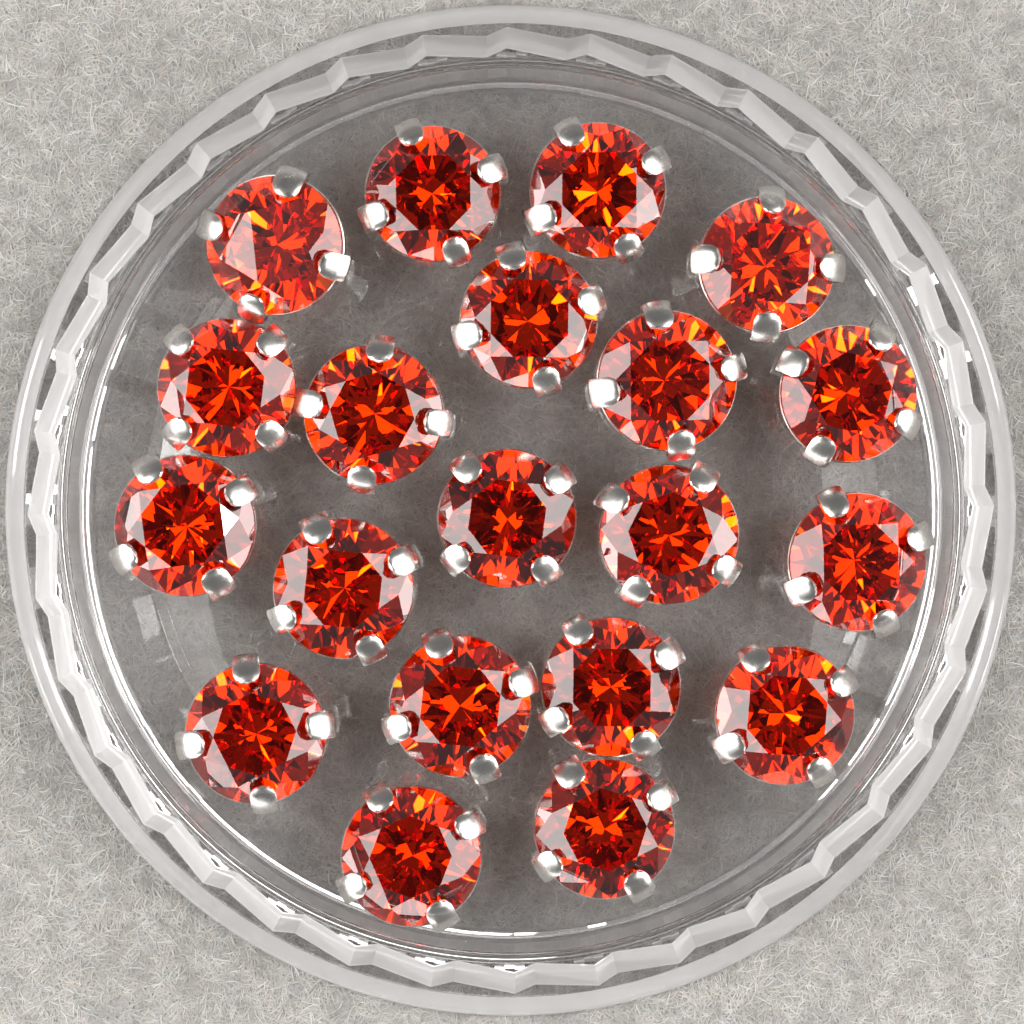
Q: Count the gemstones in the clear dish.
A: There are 20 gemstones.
